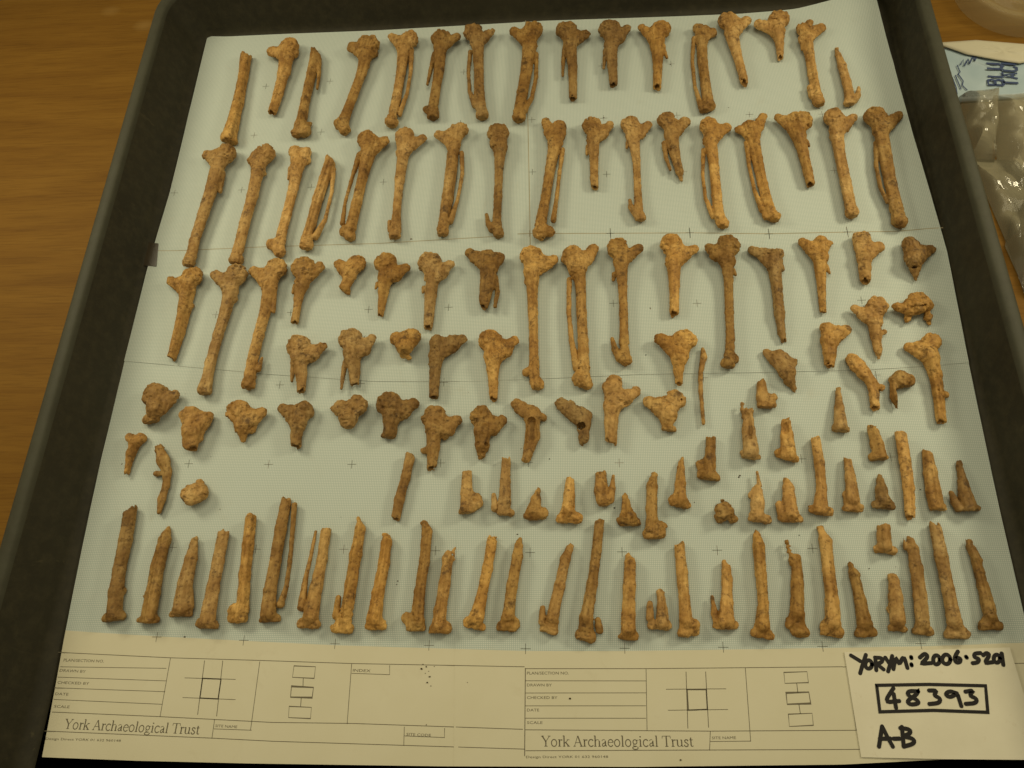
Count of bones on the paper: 131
